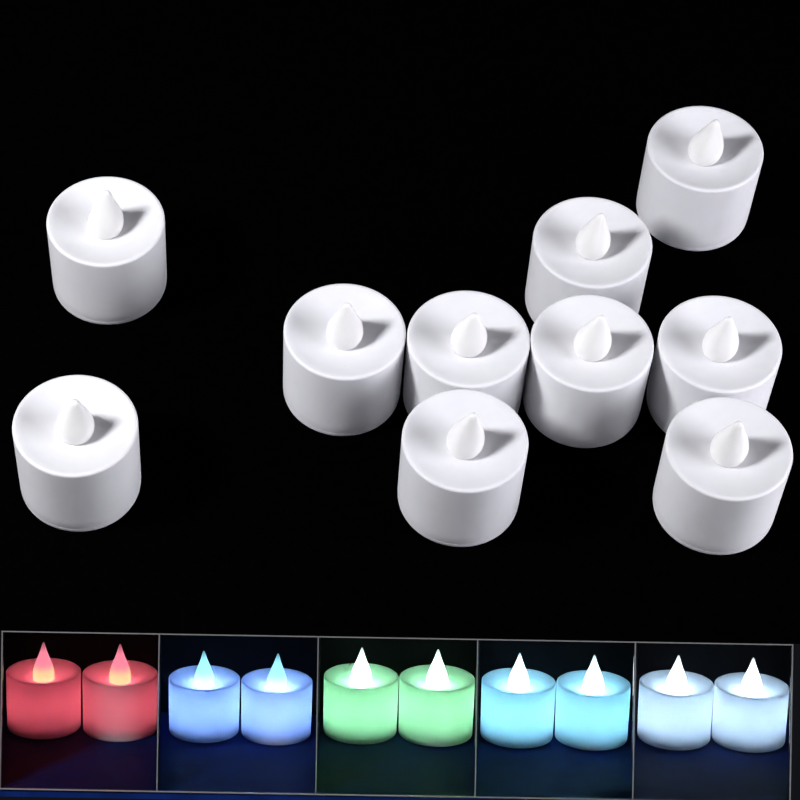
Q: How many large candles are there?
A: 10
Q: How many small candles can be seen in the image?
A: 10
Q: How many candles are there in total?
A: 20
